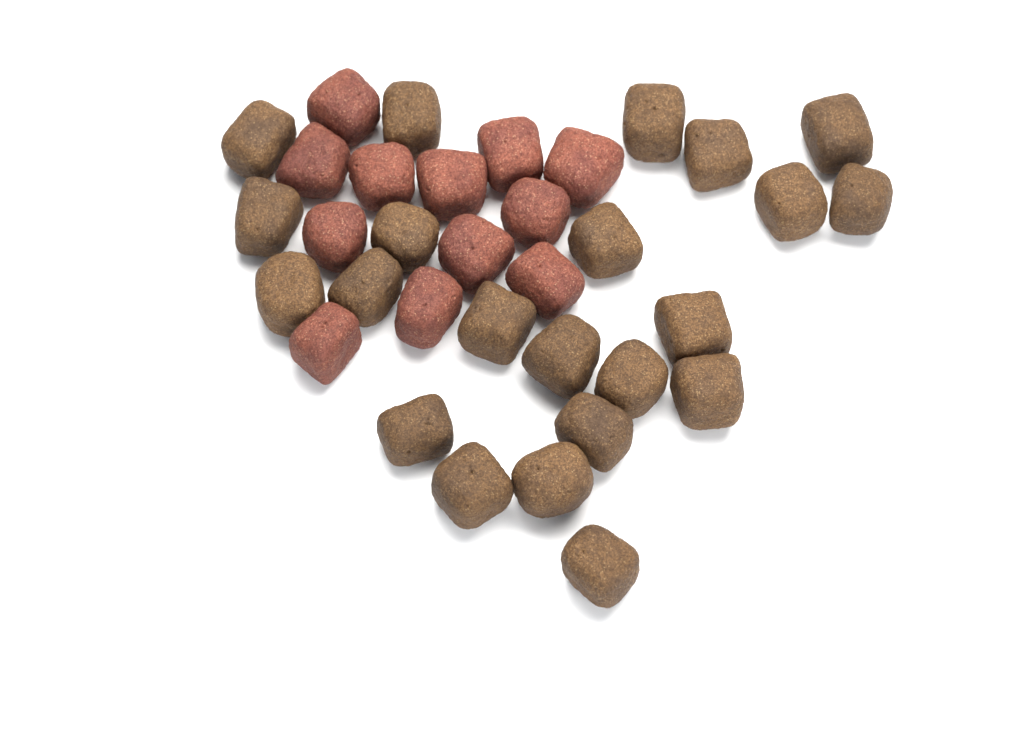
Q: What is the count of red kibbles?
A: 12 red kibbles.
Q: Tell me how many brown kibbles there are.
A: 22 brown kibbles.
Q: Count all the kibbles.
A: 34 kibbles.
